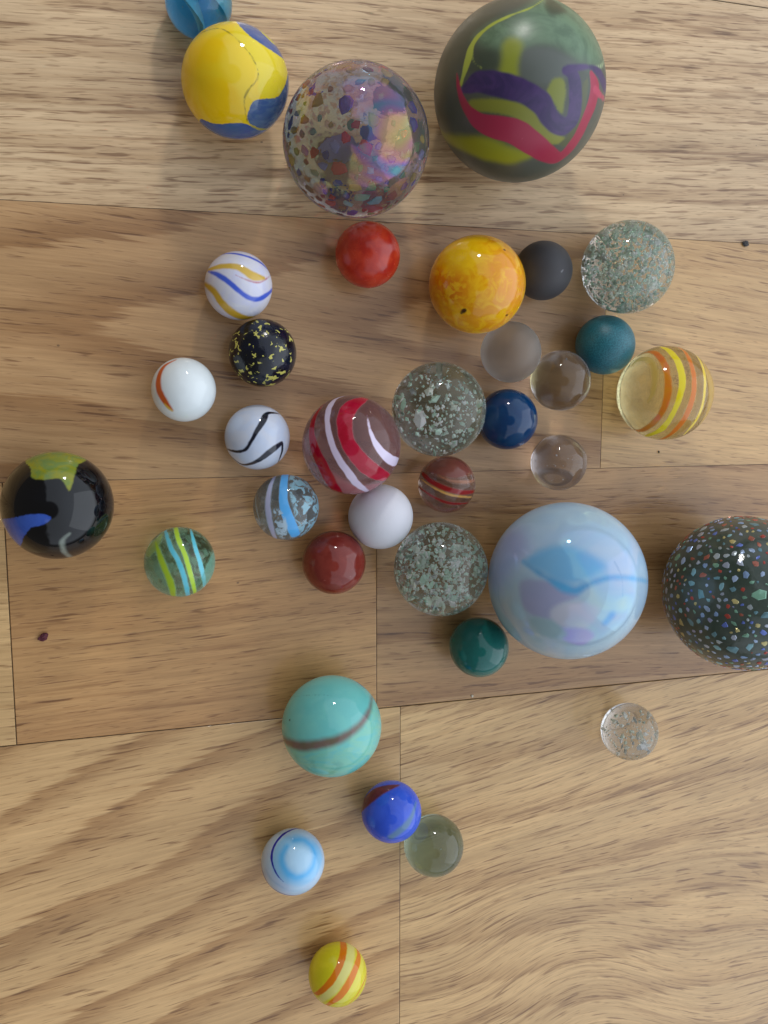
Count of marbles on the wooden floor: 36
